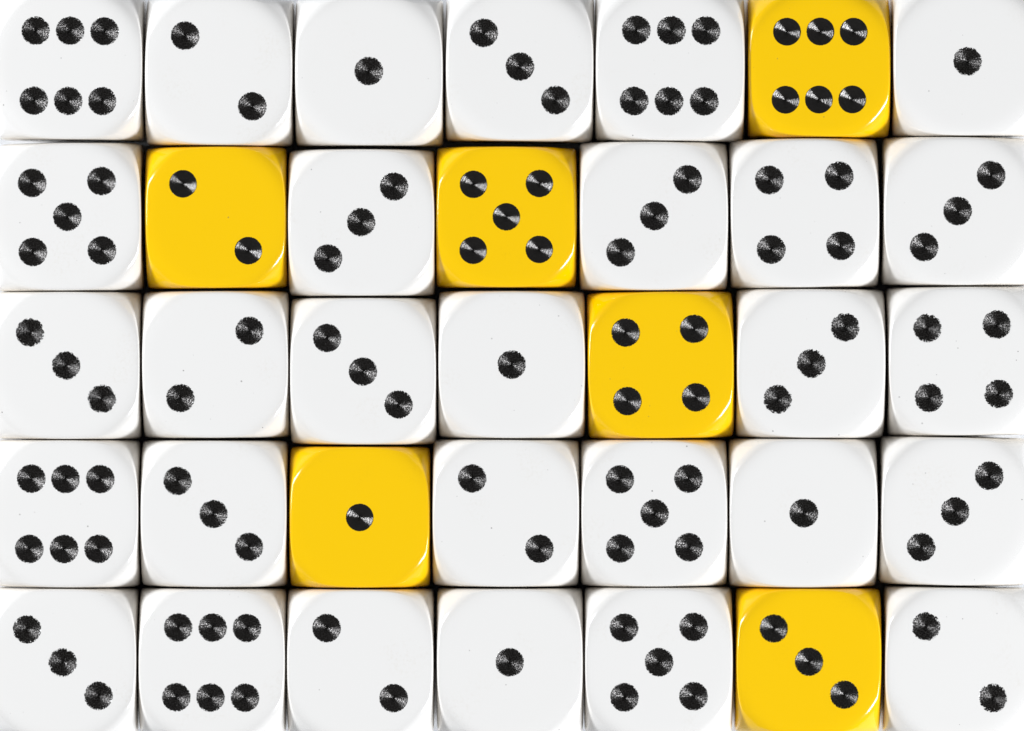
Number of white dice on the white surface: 29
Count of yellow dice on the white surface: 6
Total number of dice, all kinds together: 35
